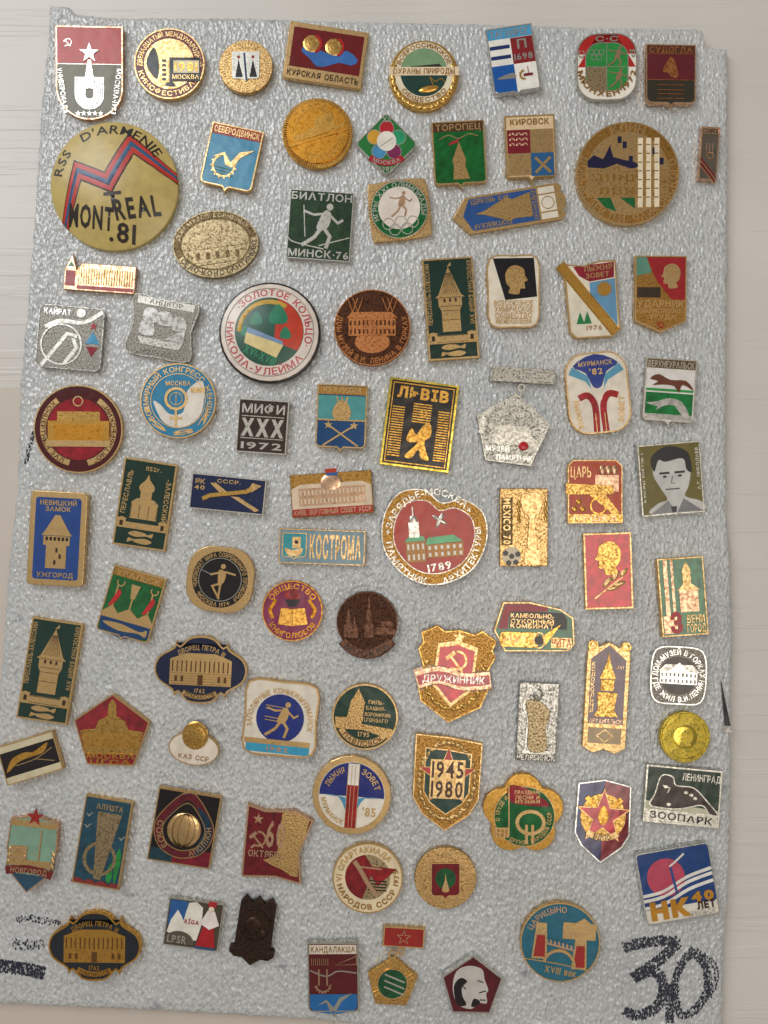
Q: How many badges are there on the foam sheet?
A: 84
